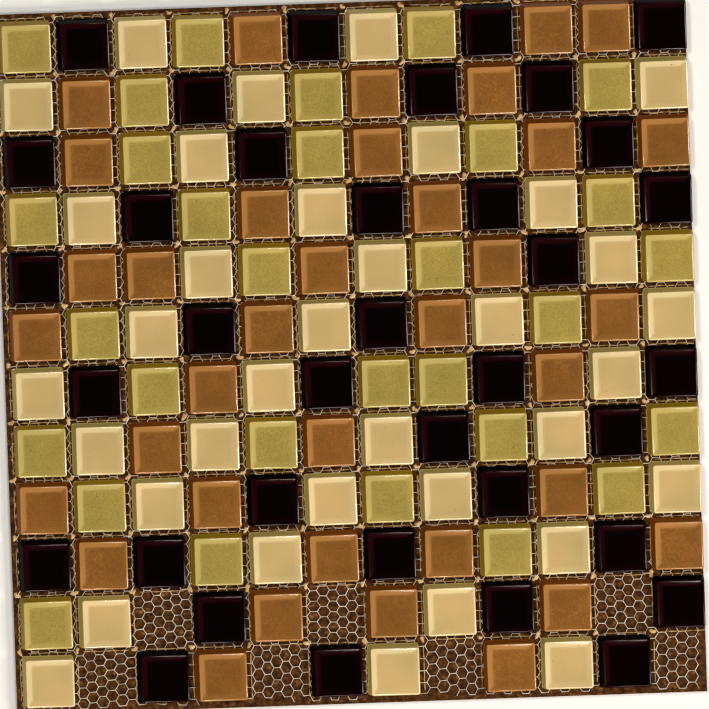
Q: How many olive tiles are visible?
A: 30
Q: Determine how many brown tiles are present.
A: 36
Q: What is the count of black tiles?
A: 36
